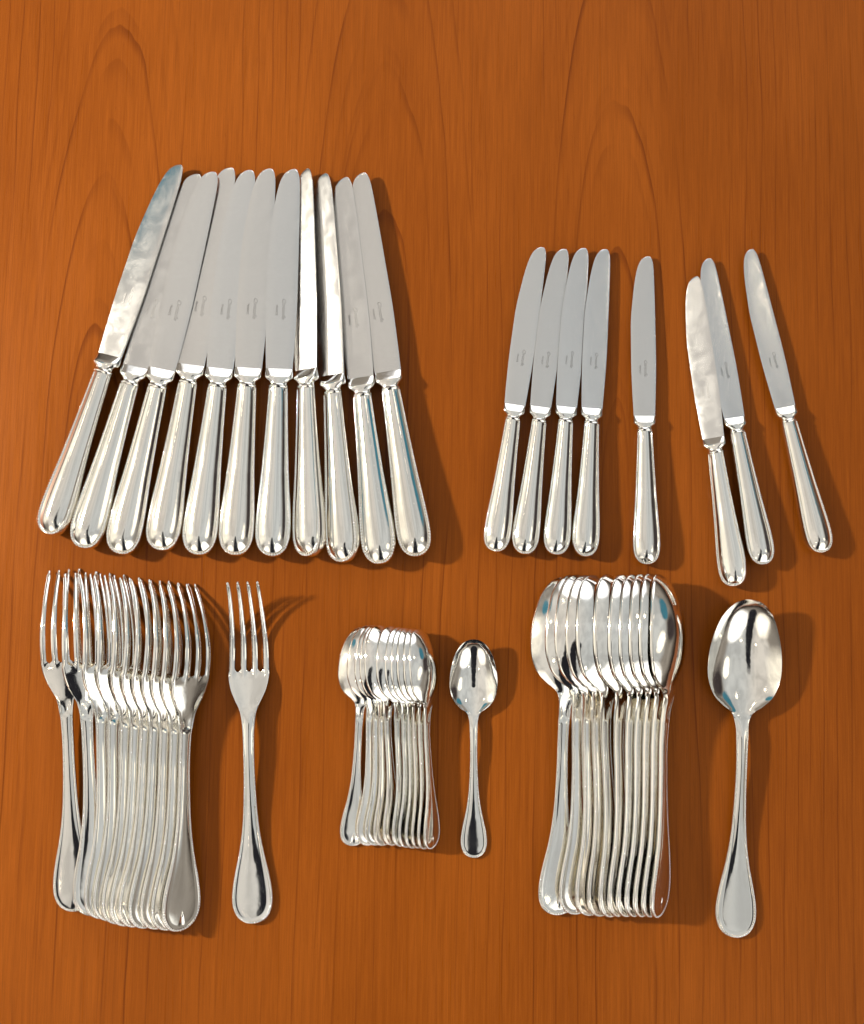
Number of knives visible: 19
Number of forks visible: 12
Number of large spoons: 12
